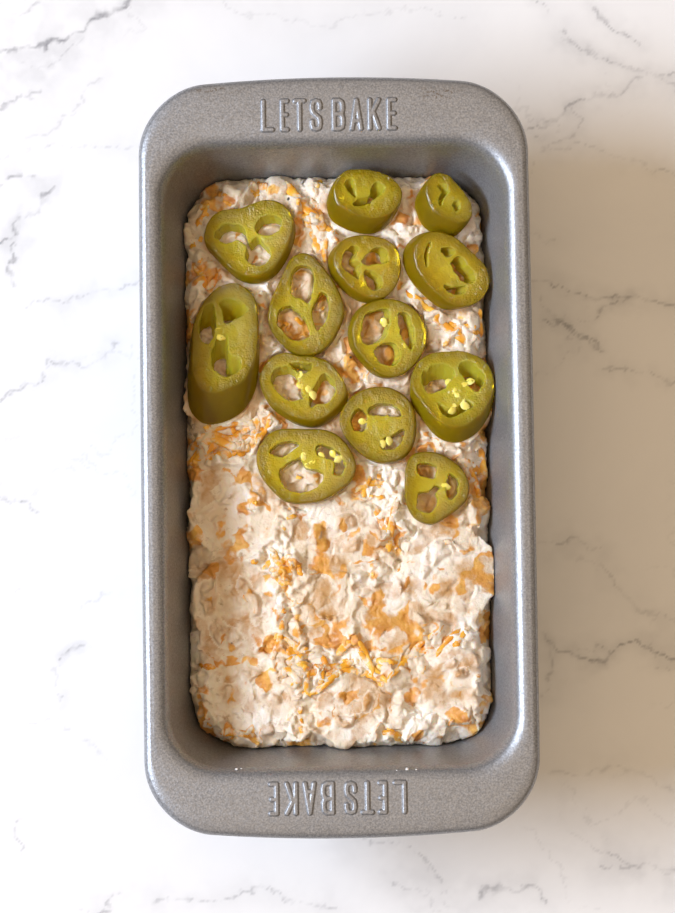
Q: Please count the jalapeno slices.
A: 13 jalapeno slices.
